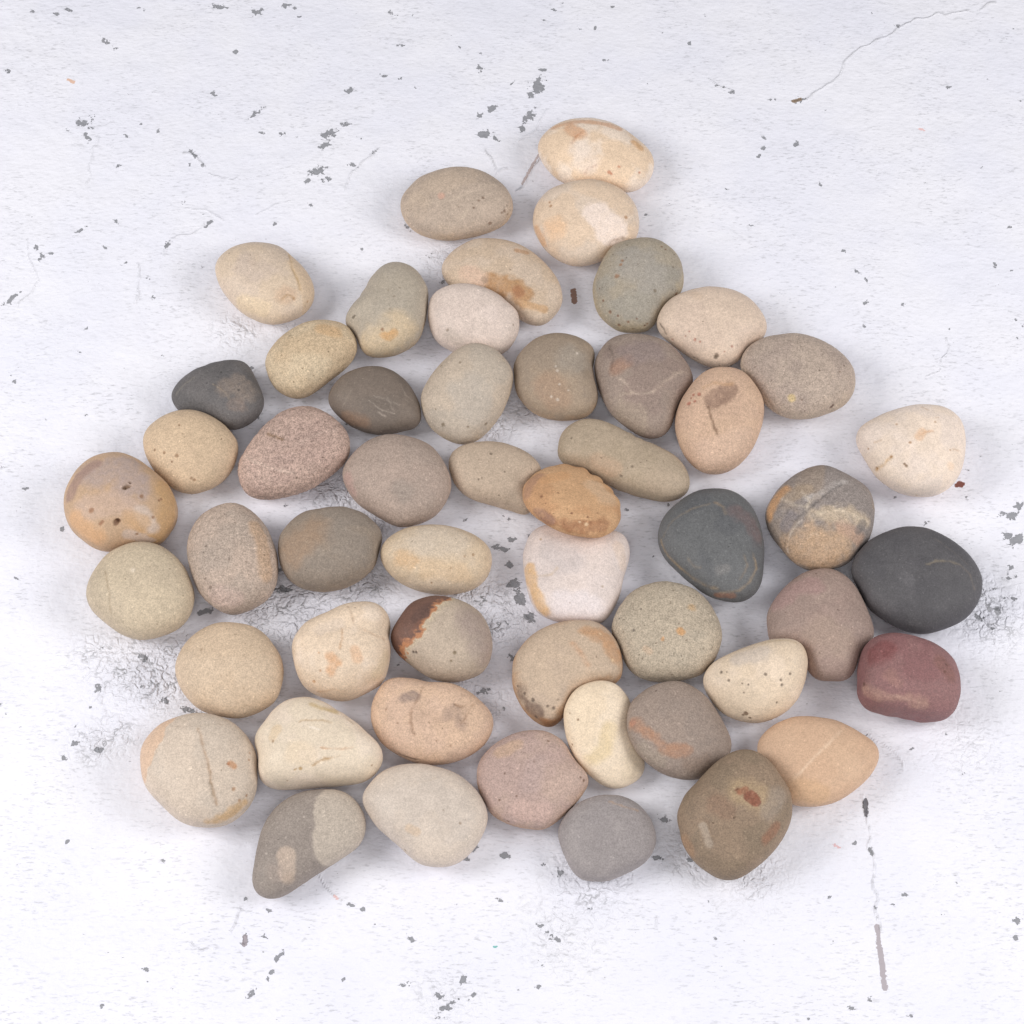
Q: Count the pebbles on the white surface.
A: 52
